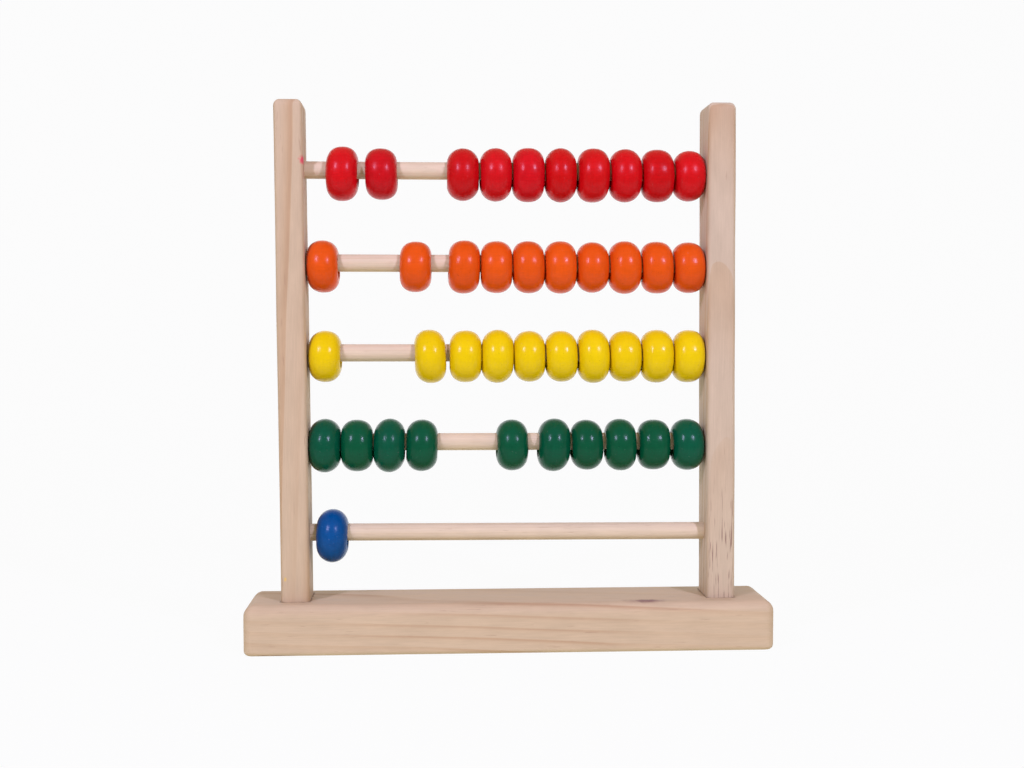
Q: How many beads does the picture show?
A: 41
